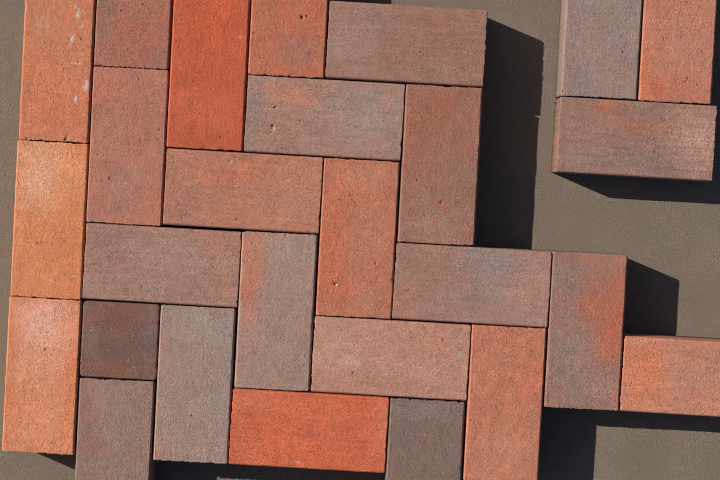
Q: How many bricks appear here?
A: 27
